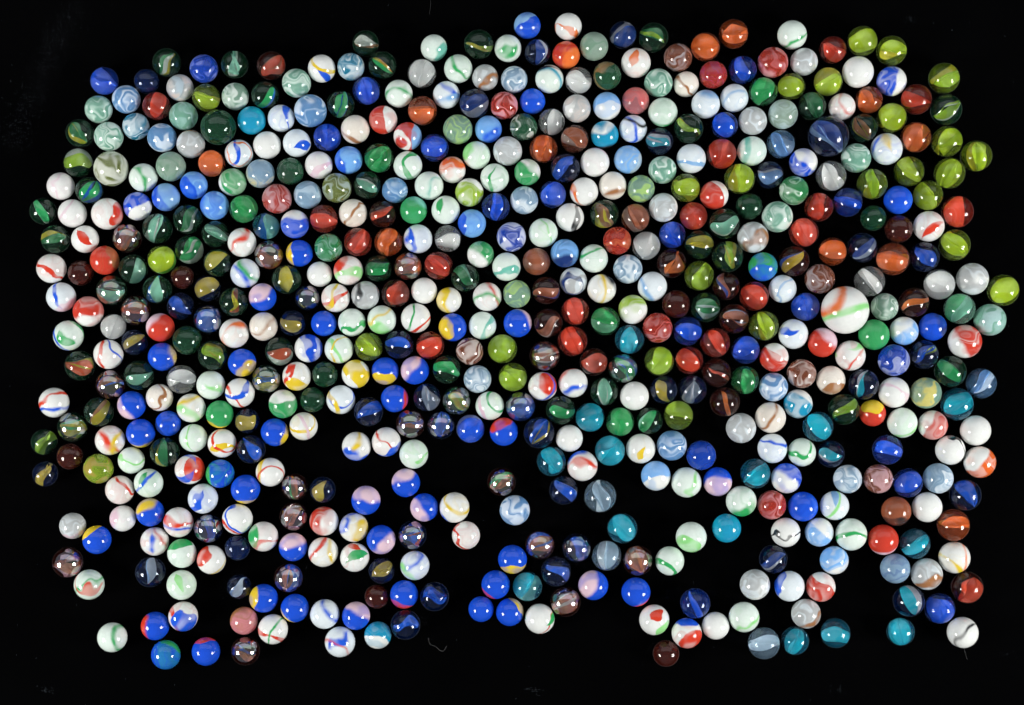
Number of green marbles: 126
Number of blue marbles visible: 171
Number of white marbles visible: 170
